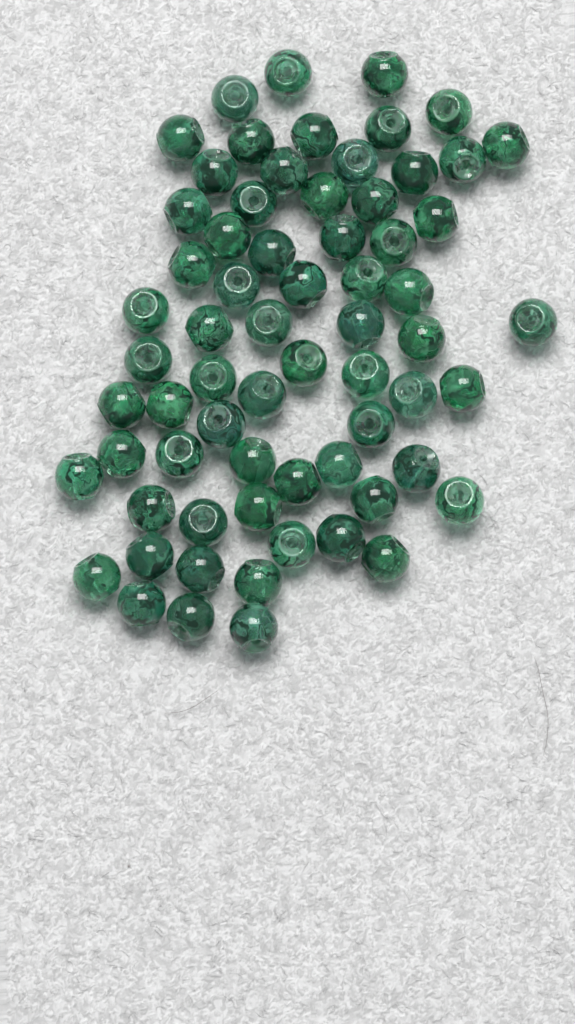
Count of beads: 67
